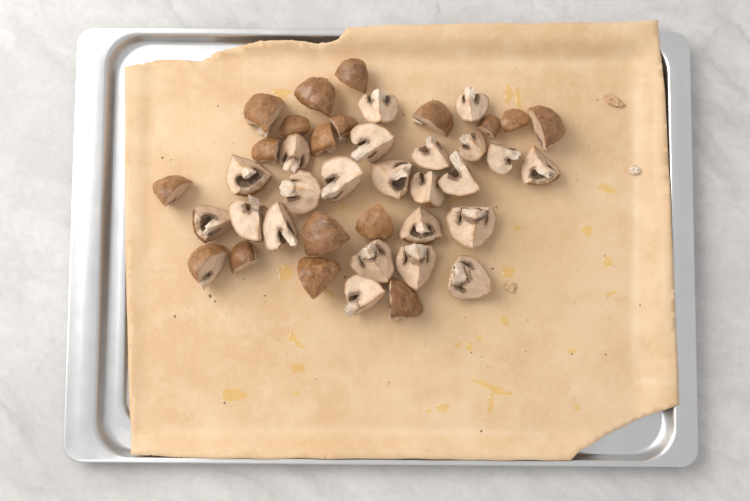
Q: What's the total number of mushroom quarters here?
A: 41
